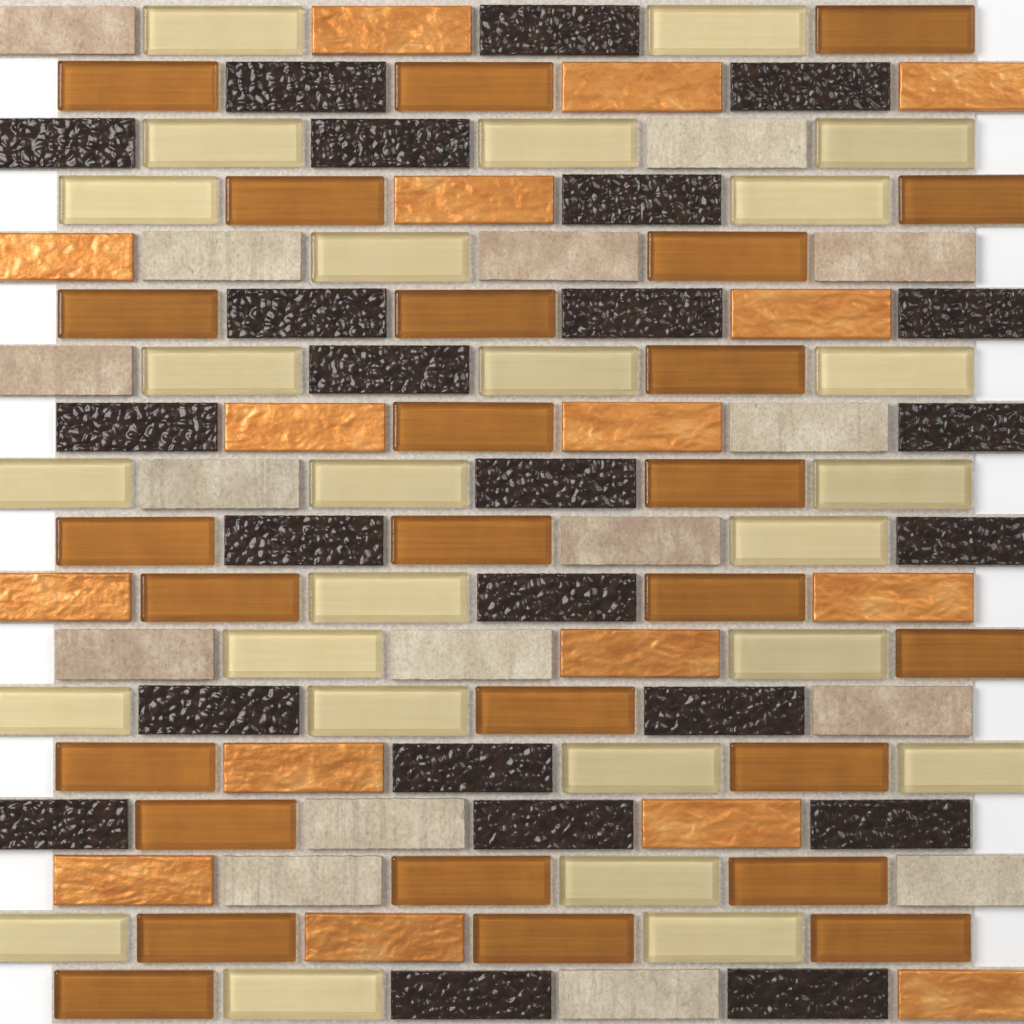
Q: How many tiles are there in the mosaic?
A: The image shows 108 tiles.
